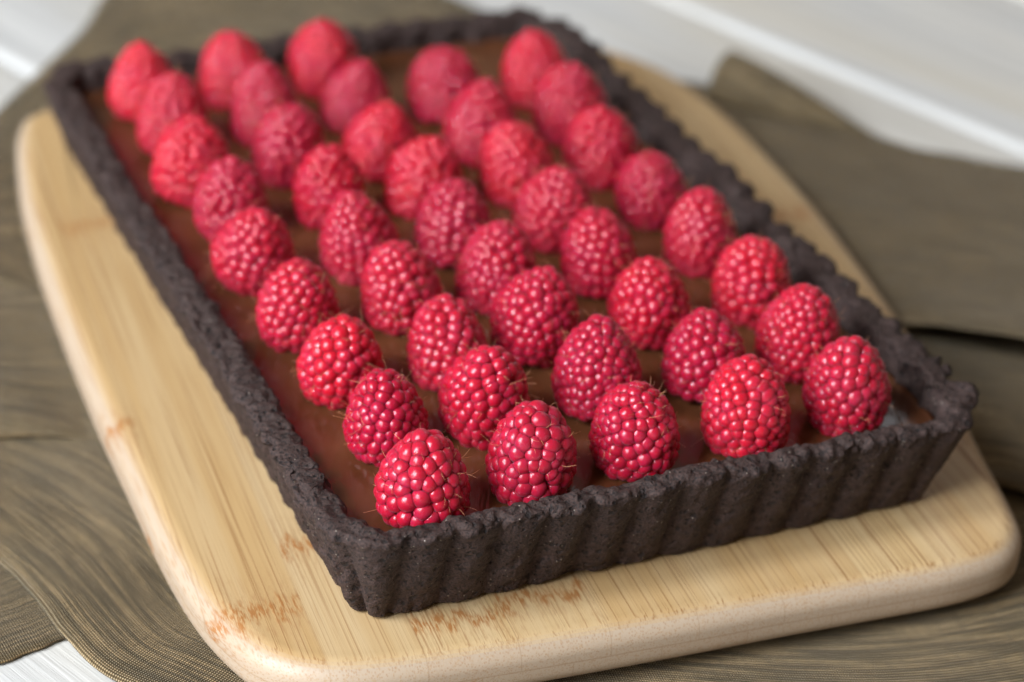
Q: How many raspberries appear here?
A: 43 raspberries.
